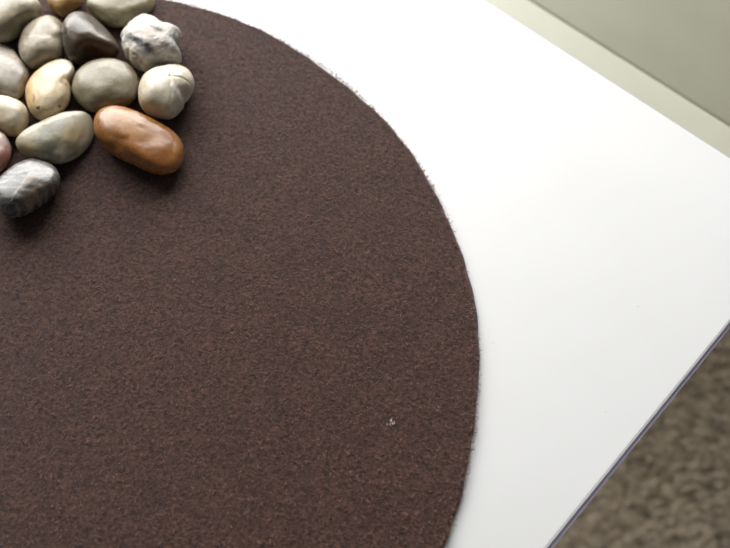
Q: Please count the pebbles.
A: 15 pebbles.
